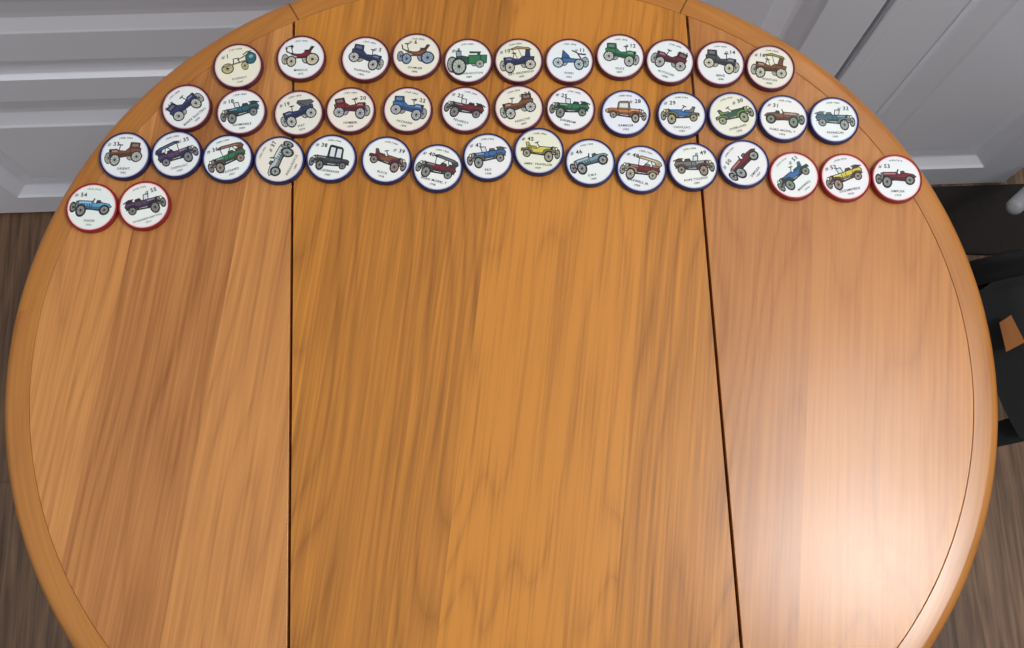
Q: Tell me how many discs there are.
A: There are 42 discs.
